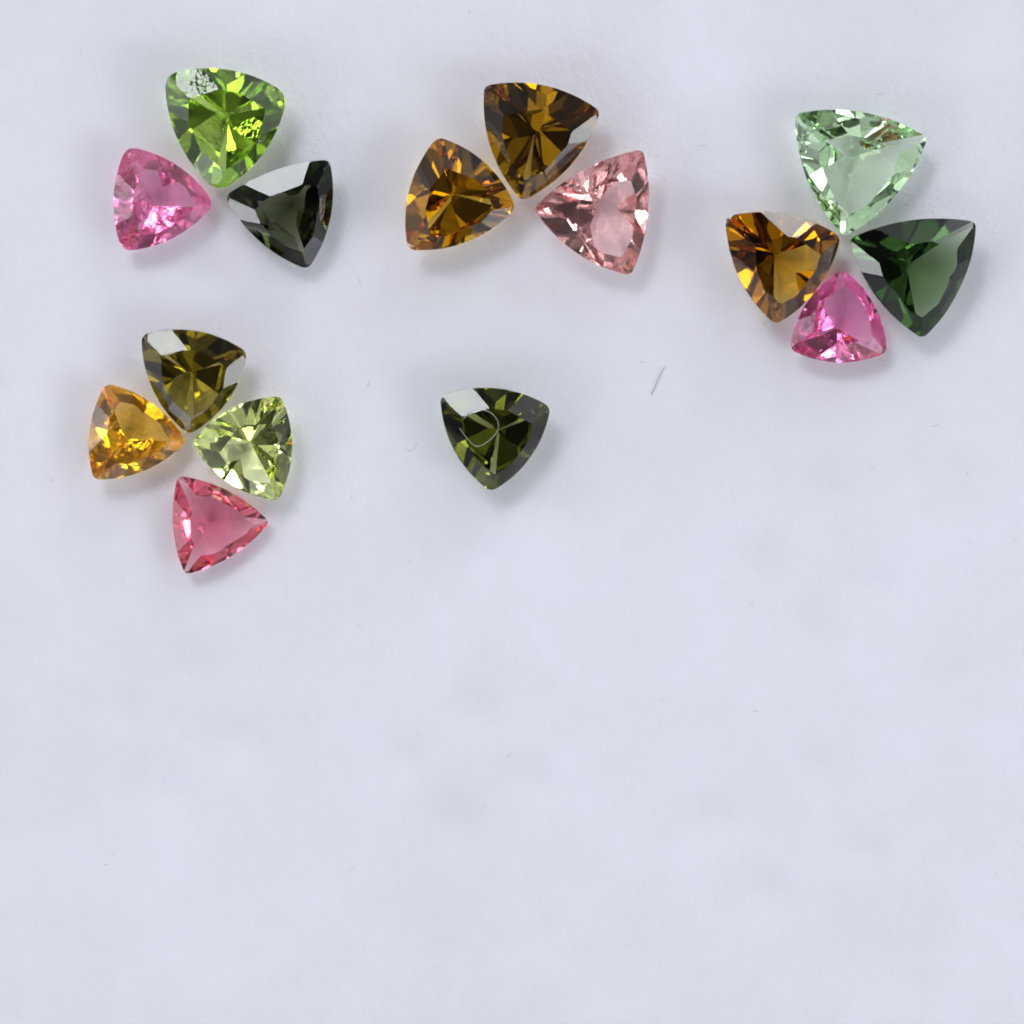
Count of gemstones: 15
